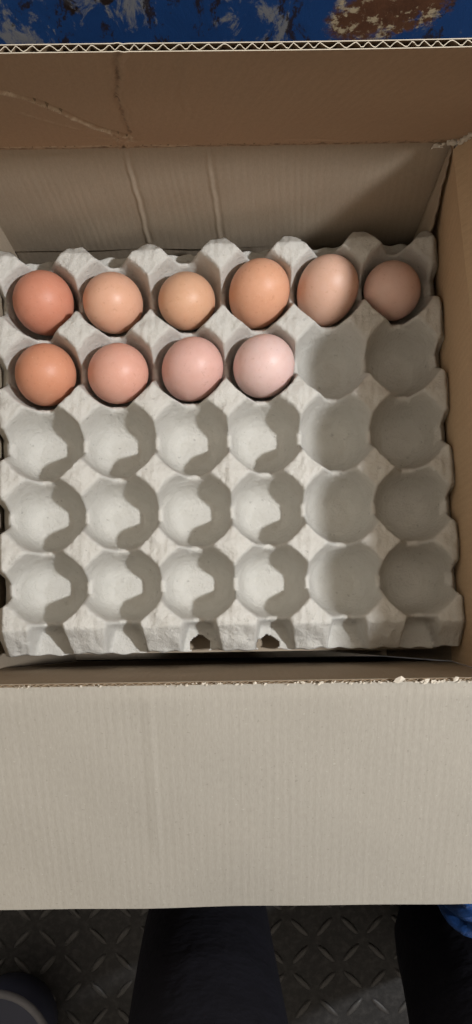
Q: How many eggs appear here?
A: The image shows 10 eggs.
